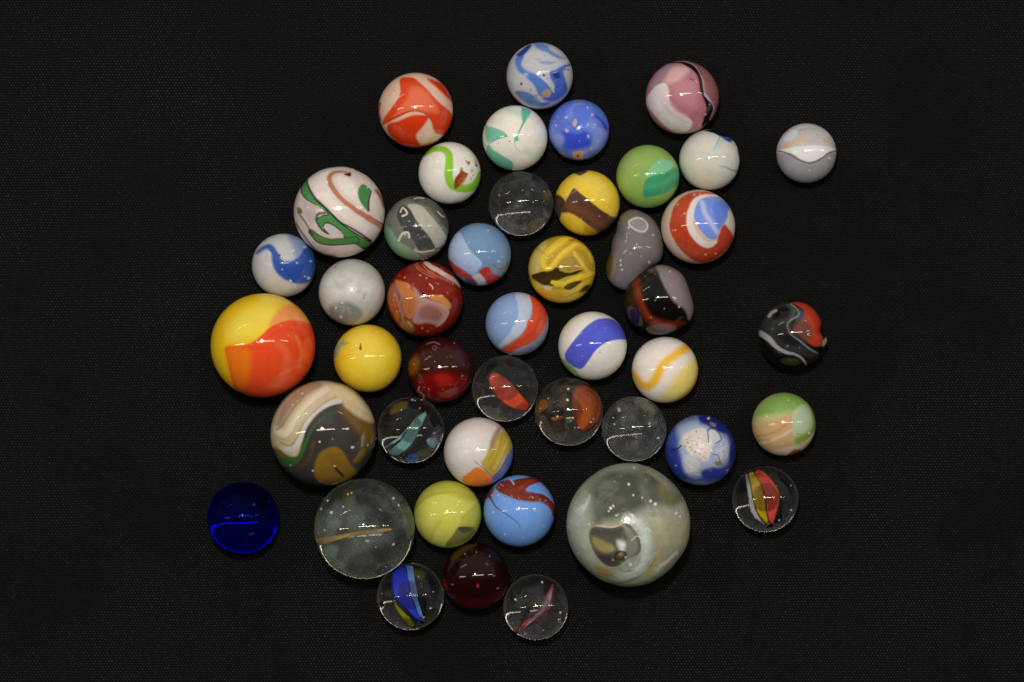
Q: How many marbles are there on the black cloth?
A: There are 45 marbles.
